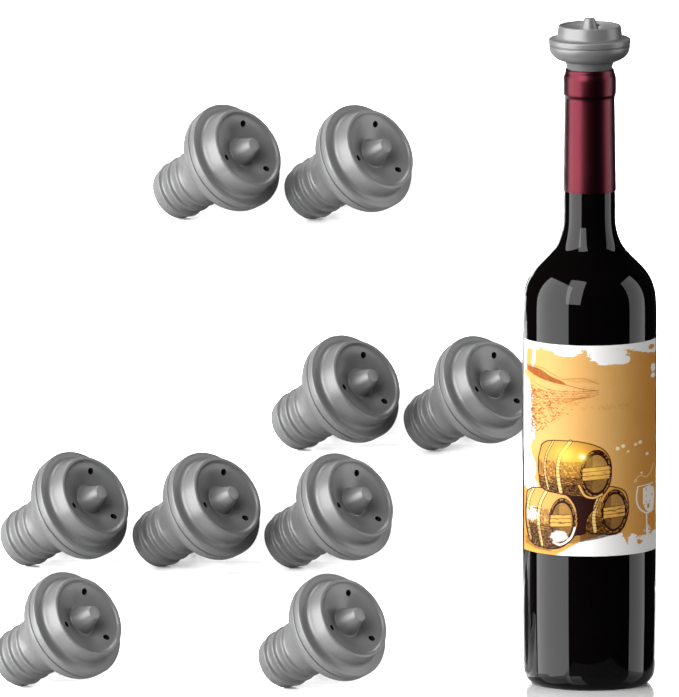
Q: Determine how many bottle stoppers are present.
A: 10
